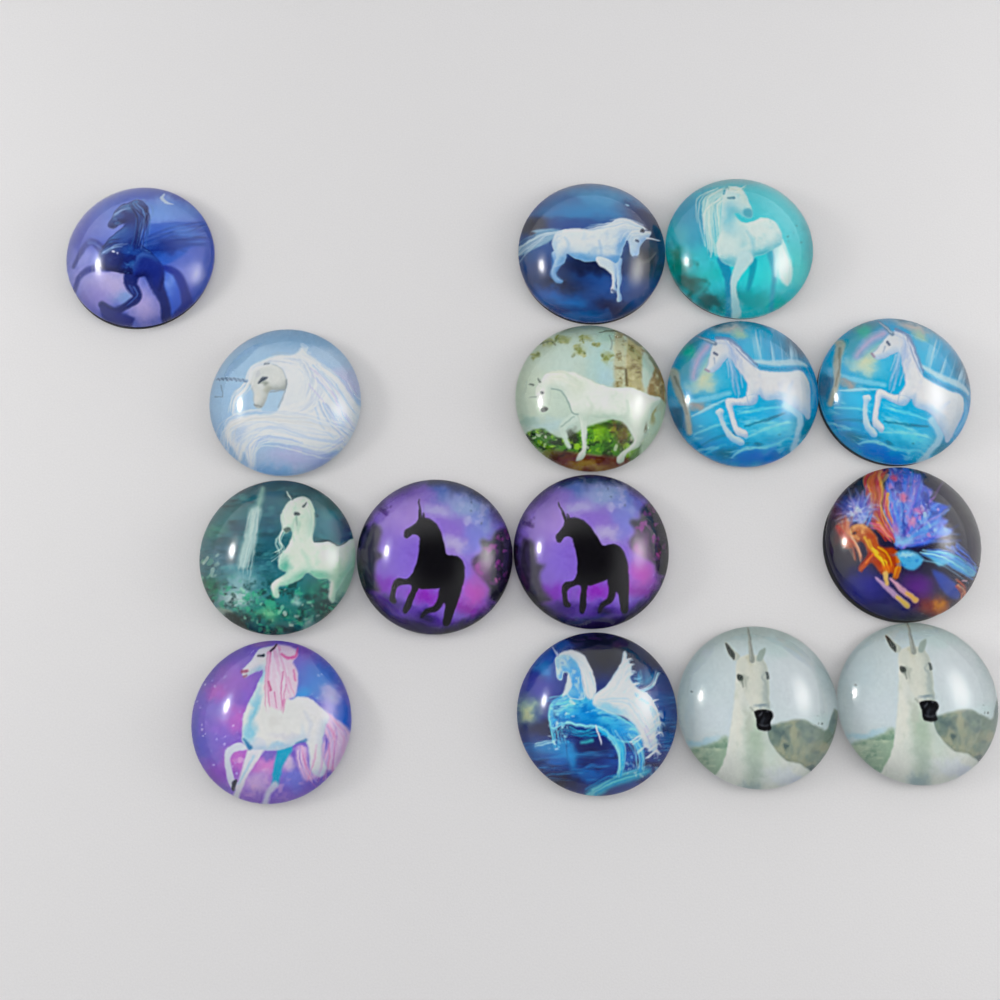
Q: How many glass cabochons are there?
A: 15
